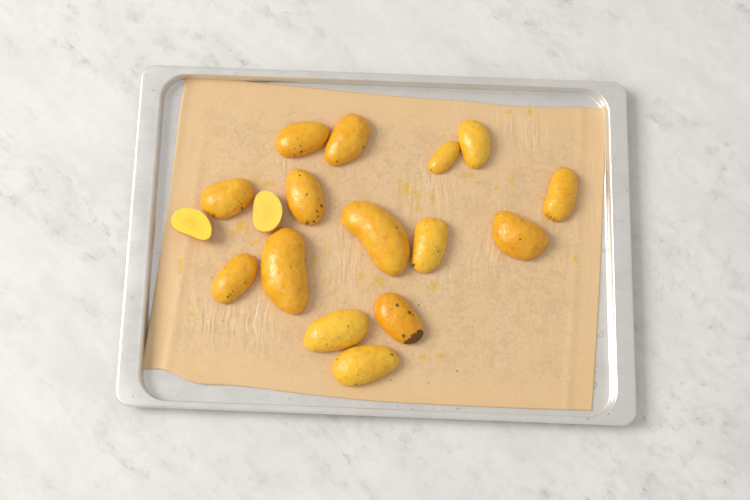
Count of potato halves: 17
